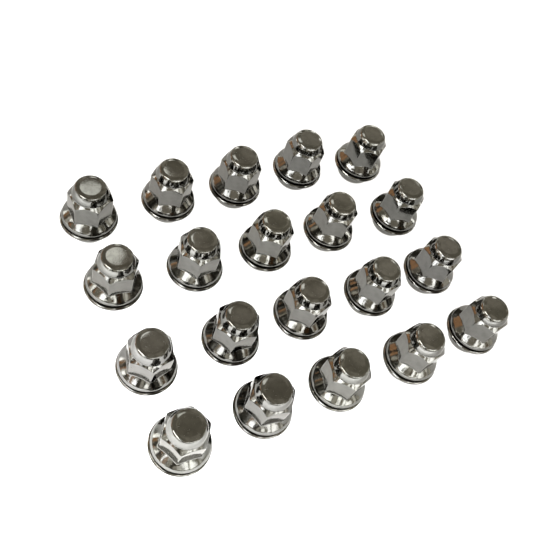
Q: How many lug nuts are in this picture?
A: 20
